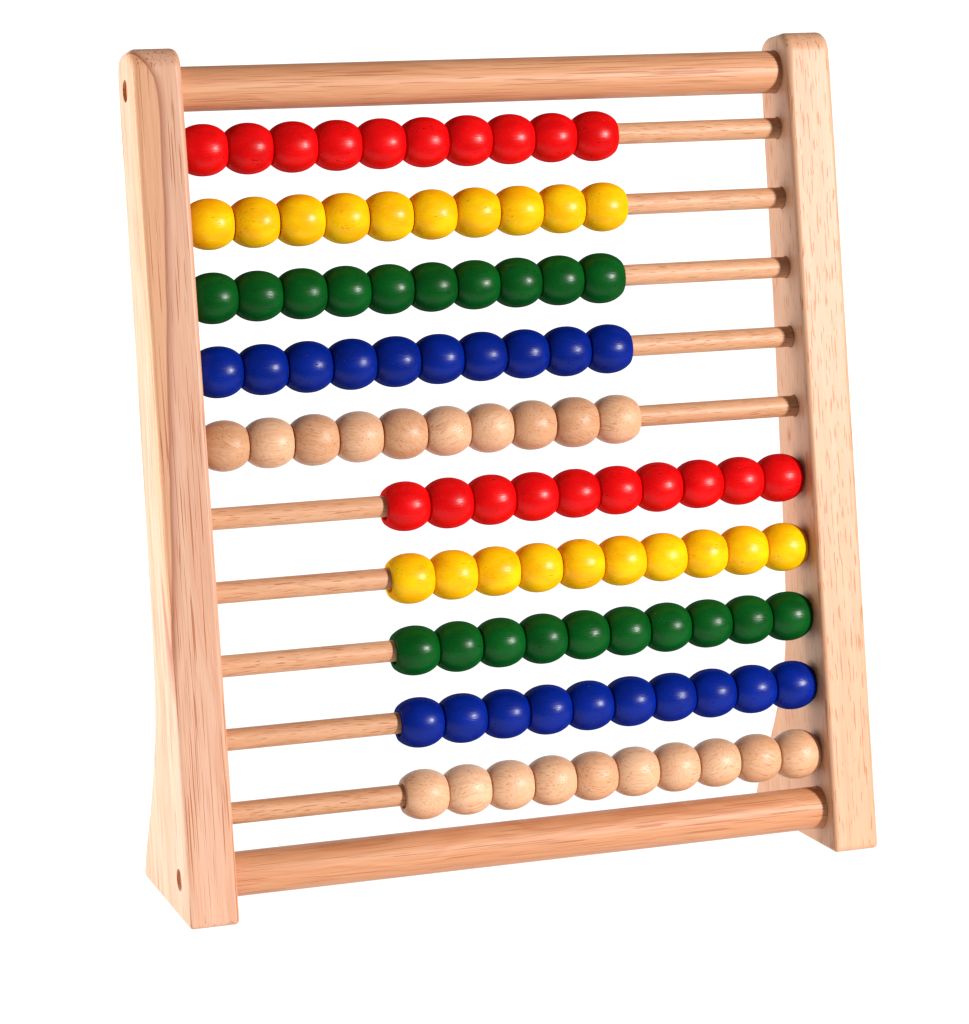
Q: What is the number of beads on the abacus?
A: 100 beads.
